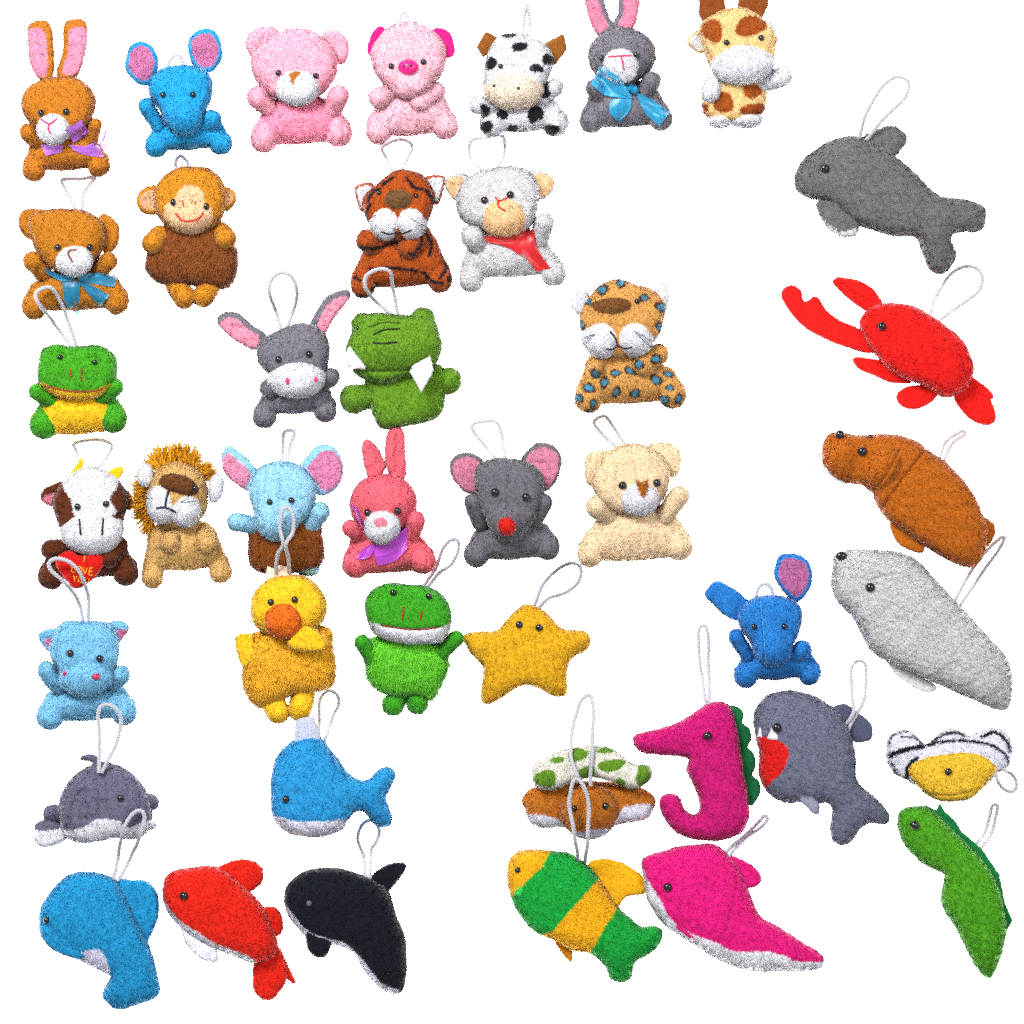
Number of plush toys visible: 42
